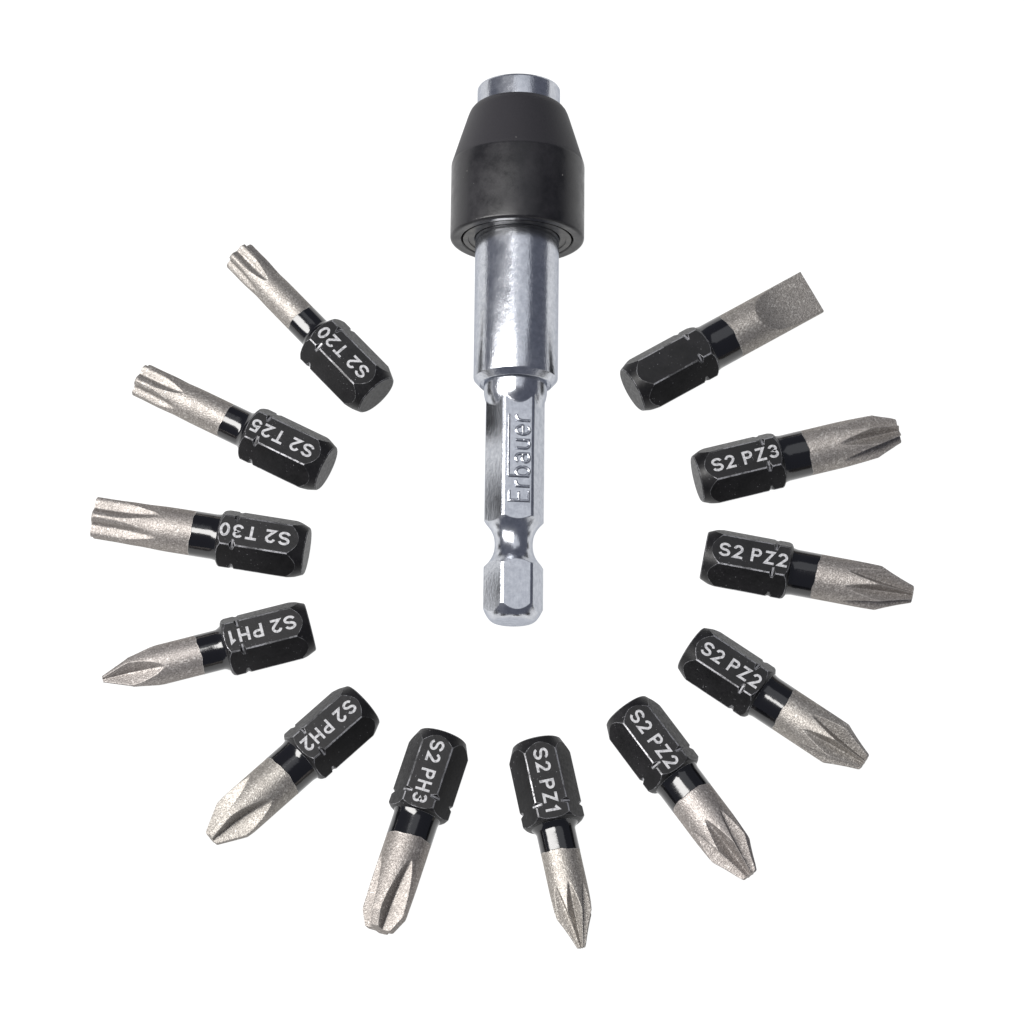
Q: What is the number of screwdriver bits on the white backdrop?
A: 12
